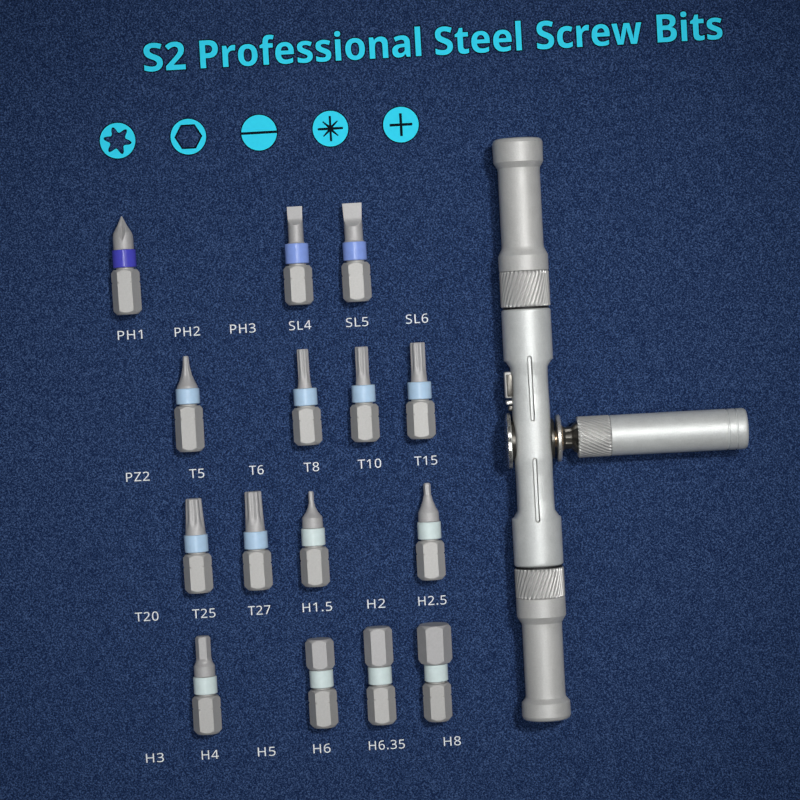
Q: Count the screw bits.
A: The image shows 15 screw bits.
